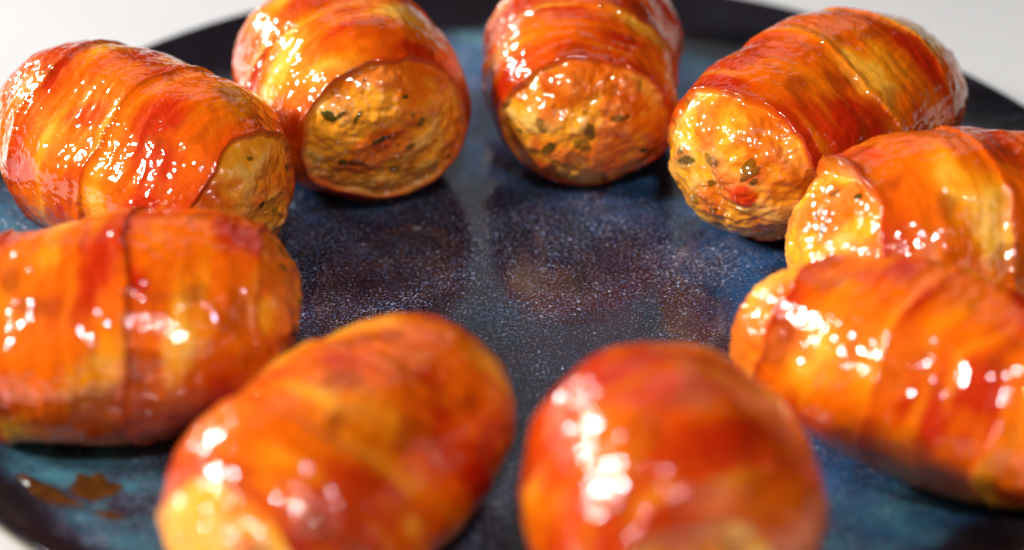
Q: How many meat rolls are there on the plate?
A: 9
